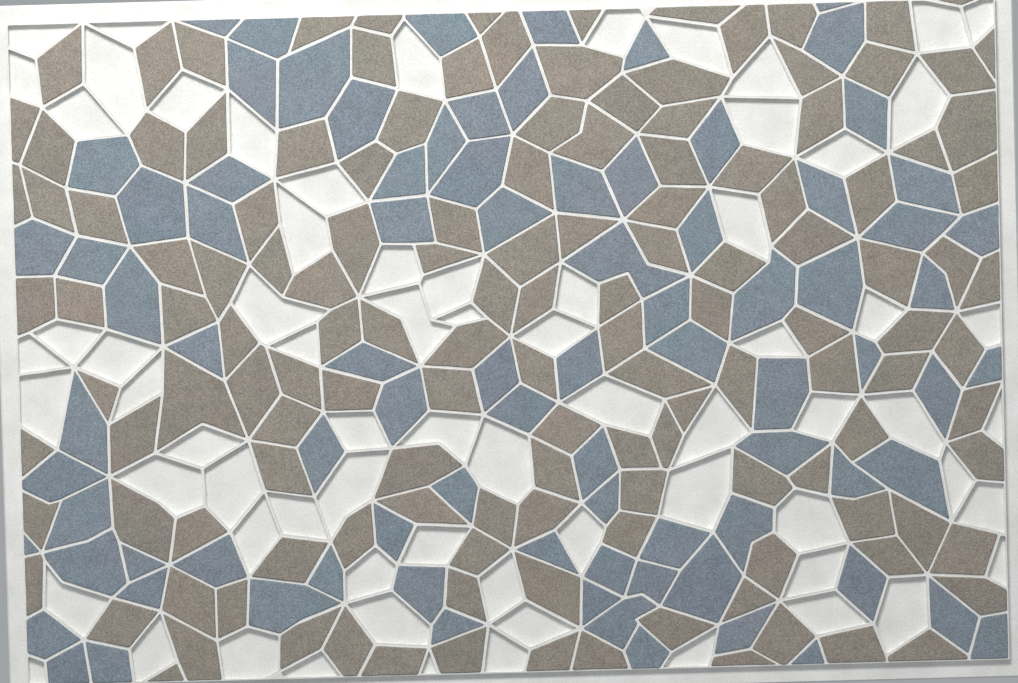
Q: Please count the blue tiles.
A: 86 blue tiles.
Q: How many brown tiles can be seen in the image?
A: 139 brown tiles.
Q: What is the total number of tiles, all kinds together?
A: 225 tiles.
